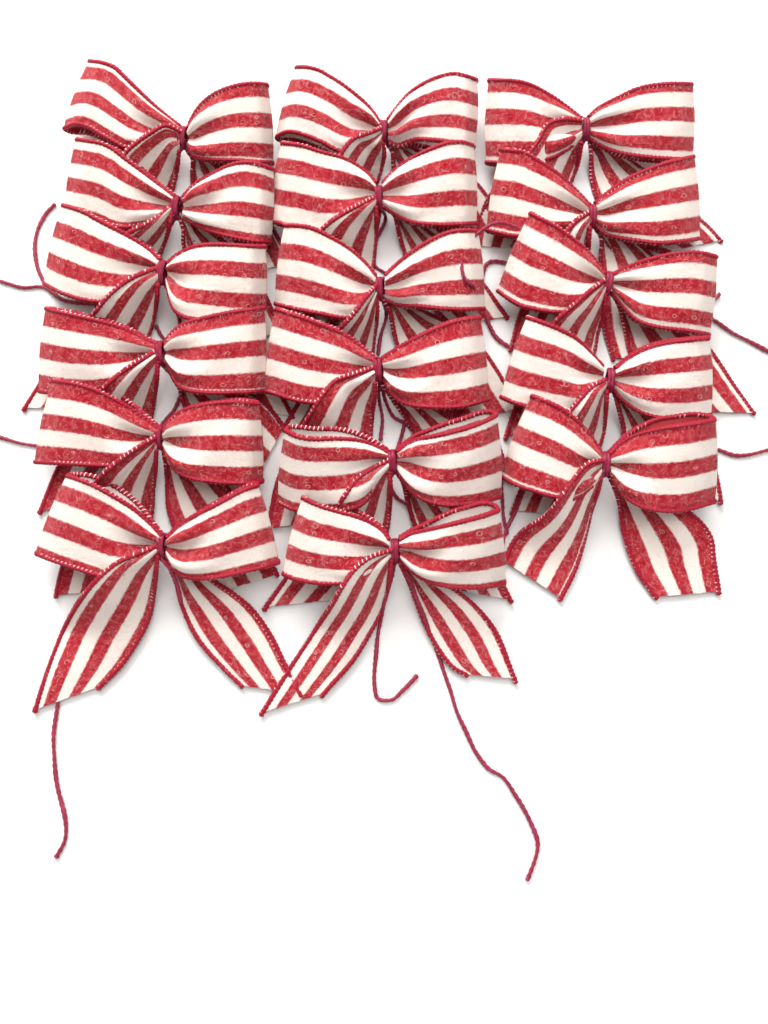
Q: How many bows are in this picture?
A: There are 17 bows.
